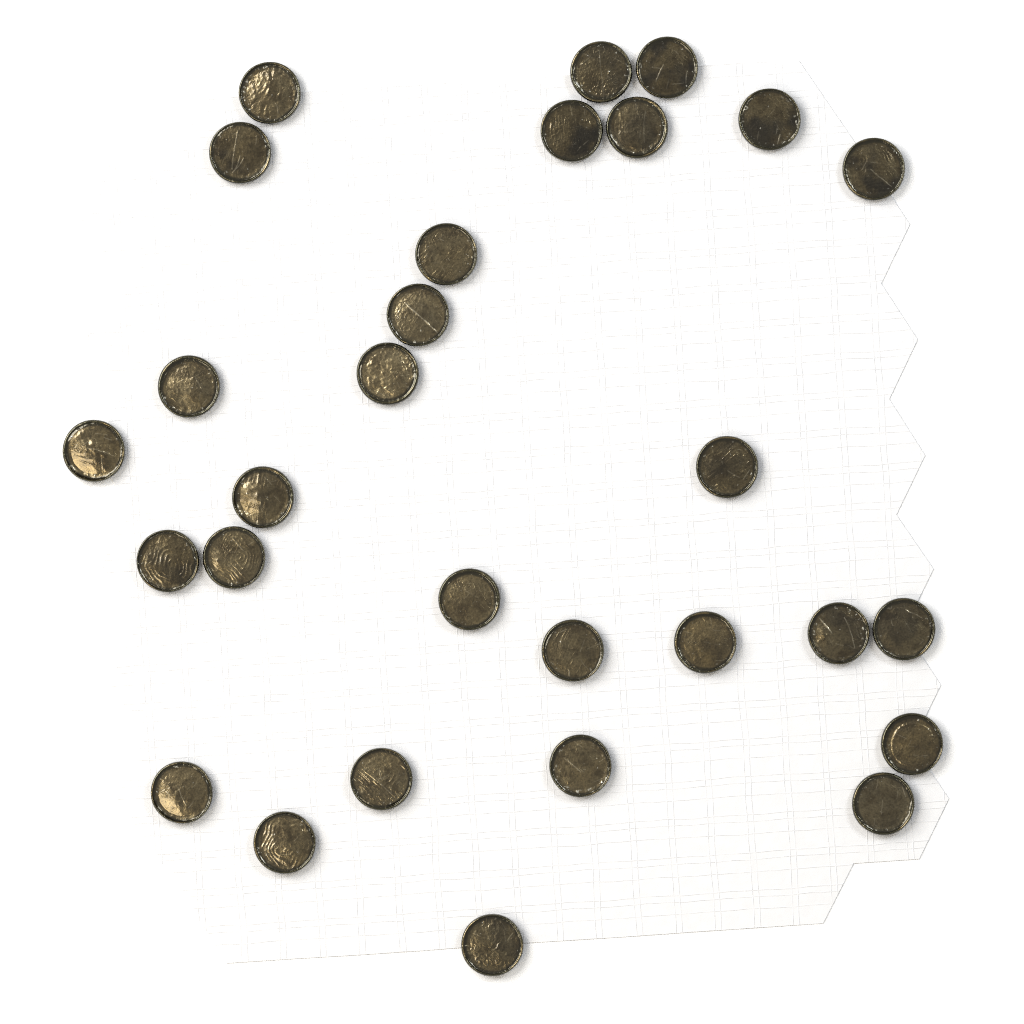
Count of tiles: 29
